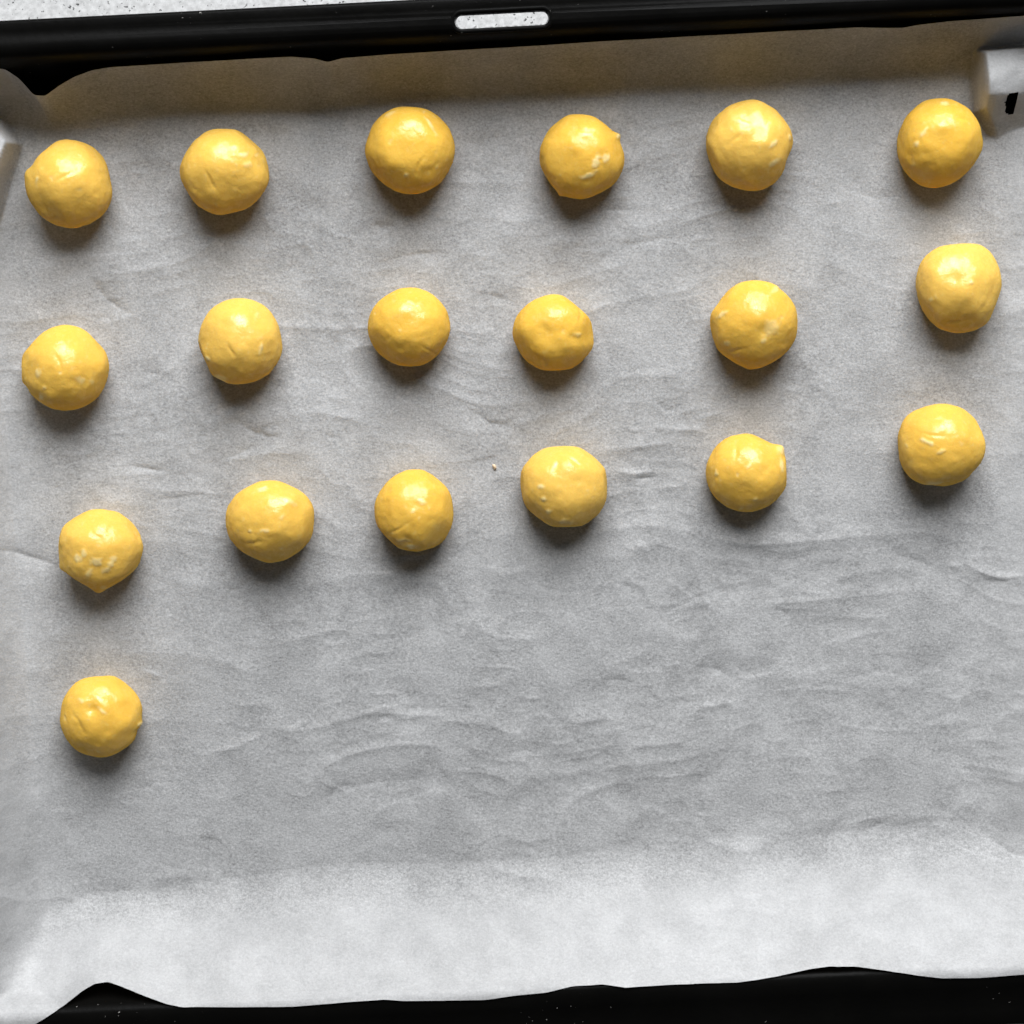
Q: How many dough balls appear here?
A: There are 19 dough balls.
